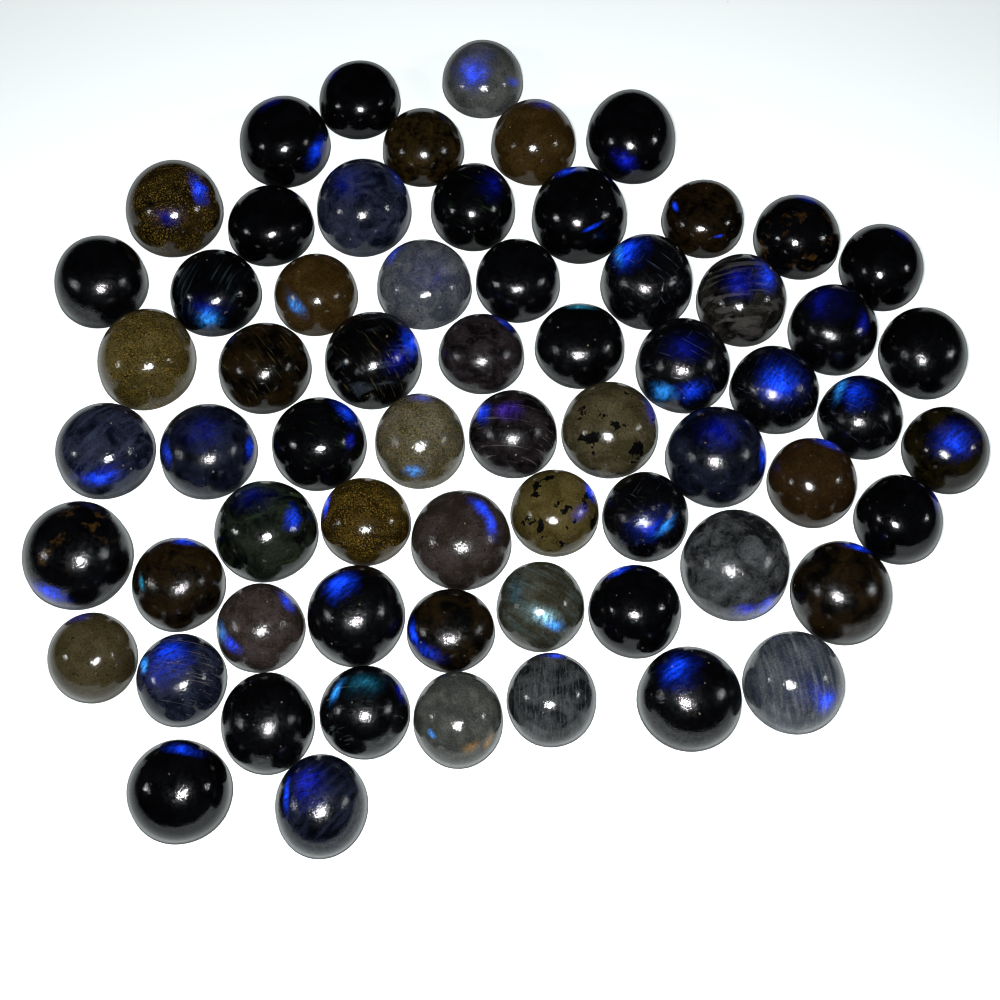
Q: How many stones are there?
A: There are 65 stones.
